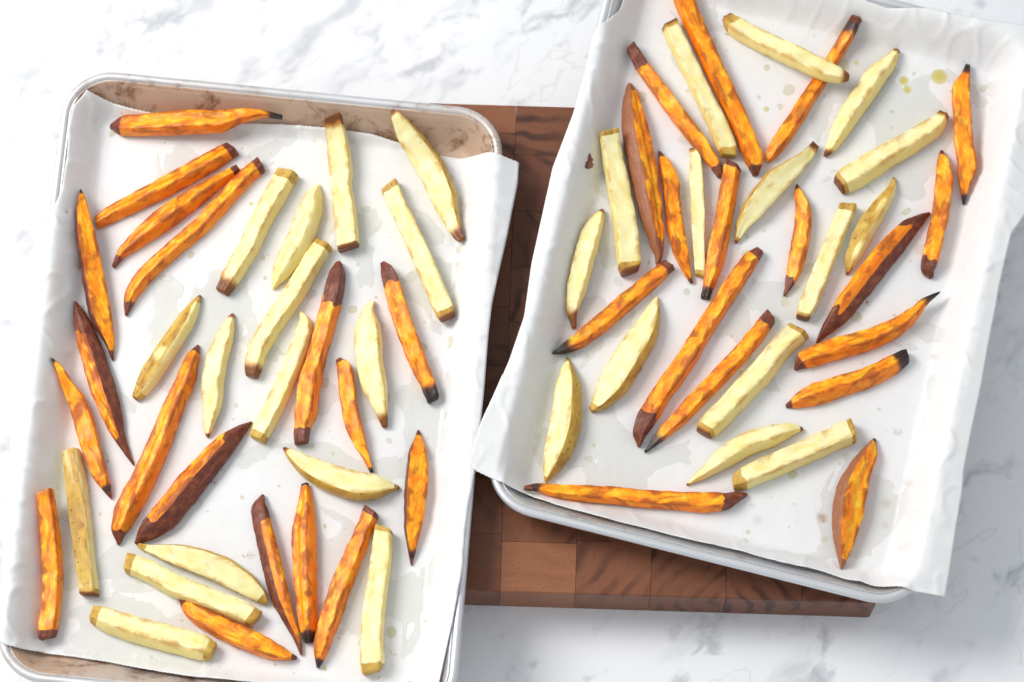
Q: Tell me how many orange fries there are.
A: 35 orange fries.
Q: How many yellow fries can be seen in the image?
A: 31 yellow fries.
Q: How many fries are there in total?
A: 66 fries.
